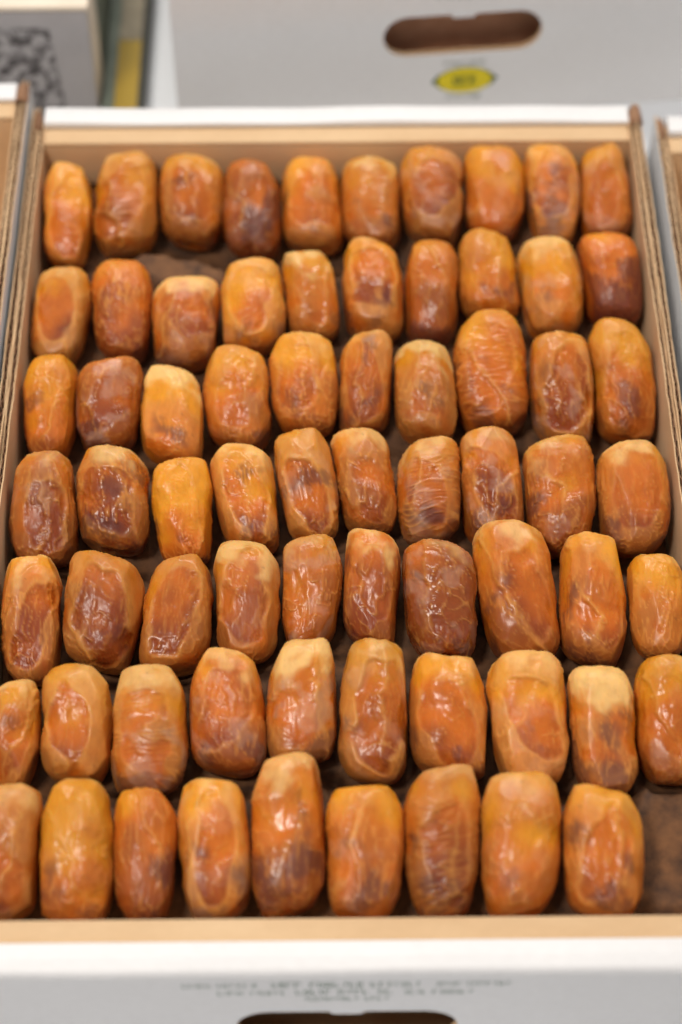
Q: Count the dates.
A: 69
